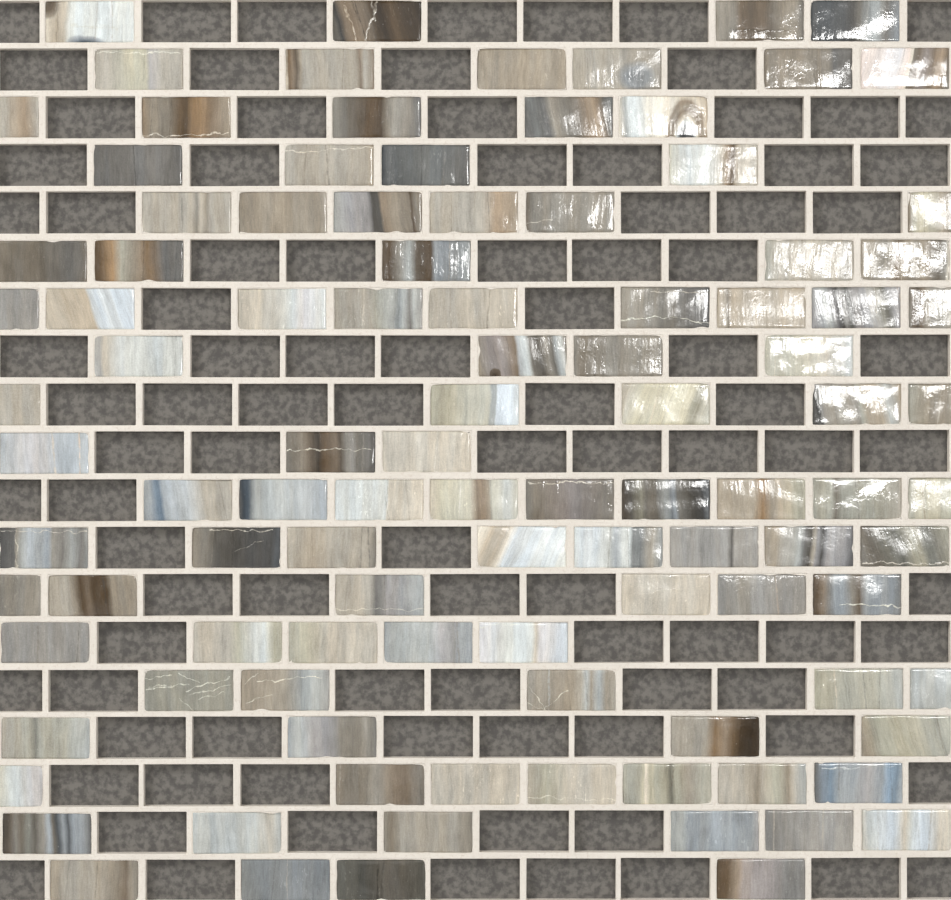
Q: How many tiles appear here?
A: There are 105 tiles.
